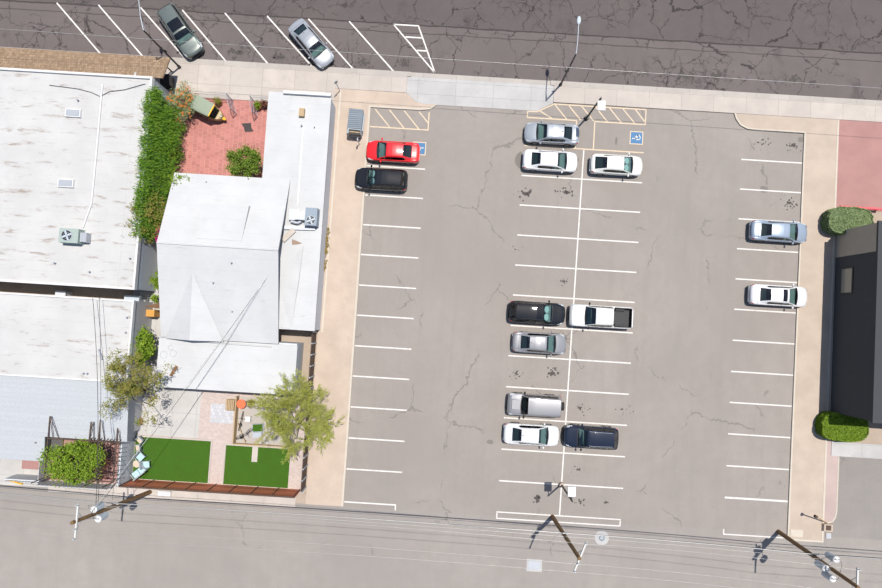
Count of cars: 15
